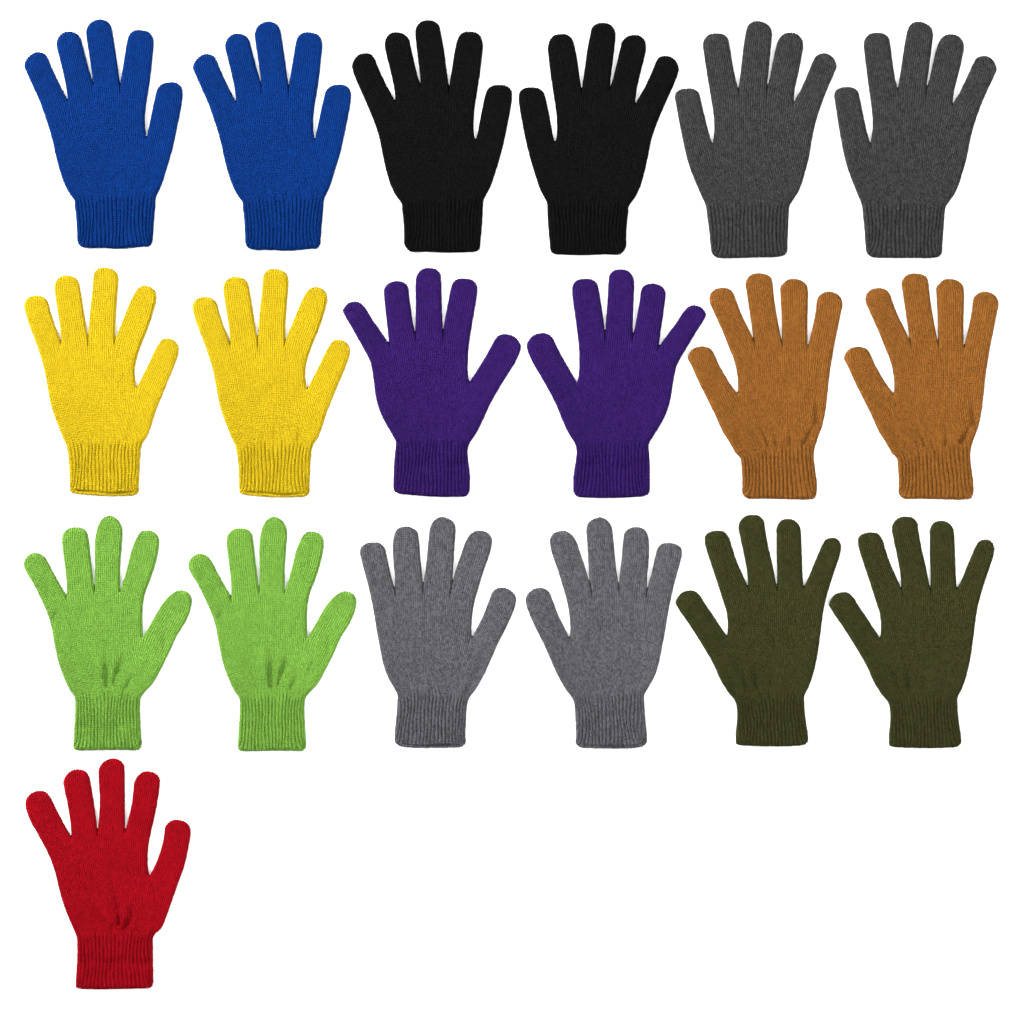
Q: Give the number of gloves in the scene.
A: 19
